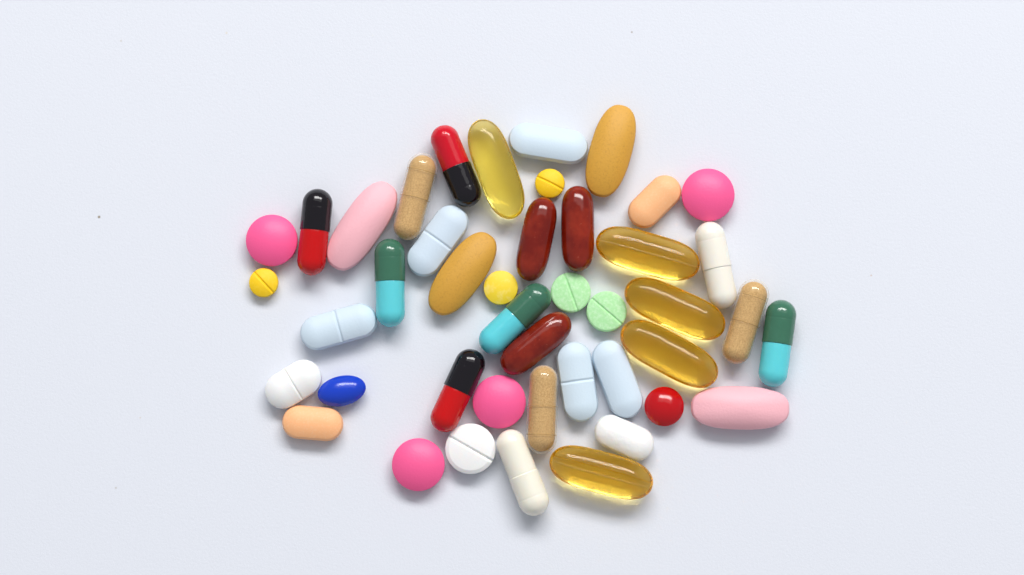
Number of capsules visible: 19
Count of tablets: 25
